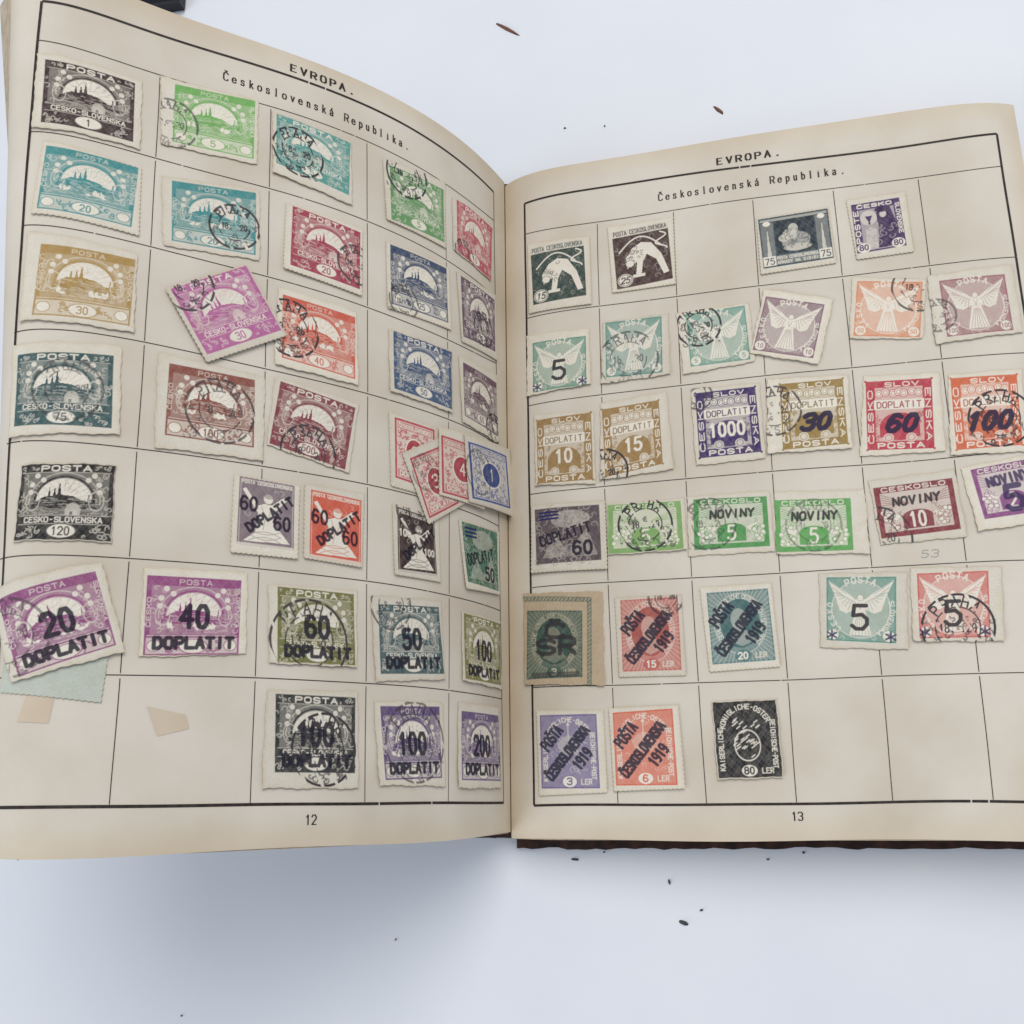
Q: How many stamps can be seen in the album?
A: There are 66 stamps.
